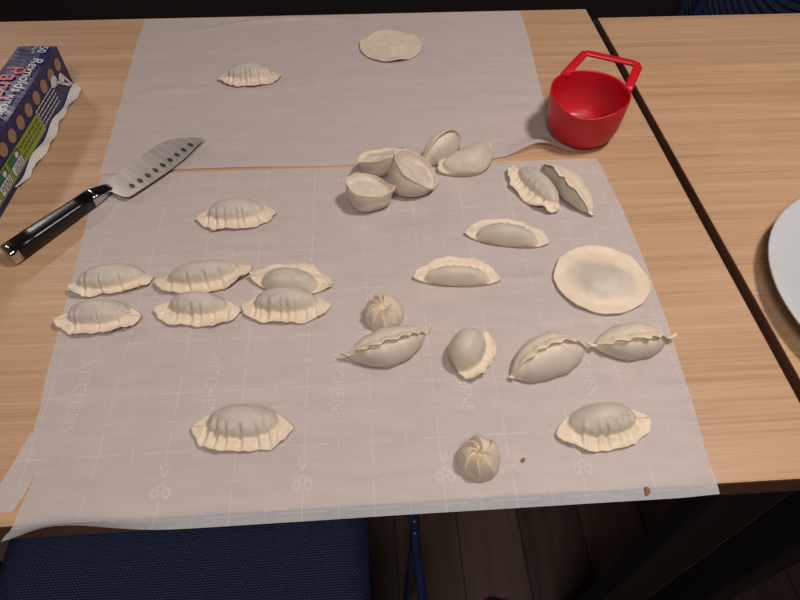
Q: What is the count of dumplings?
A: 26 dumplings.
